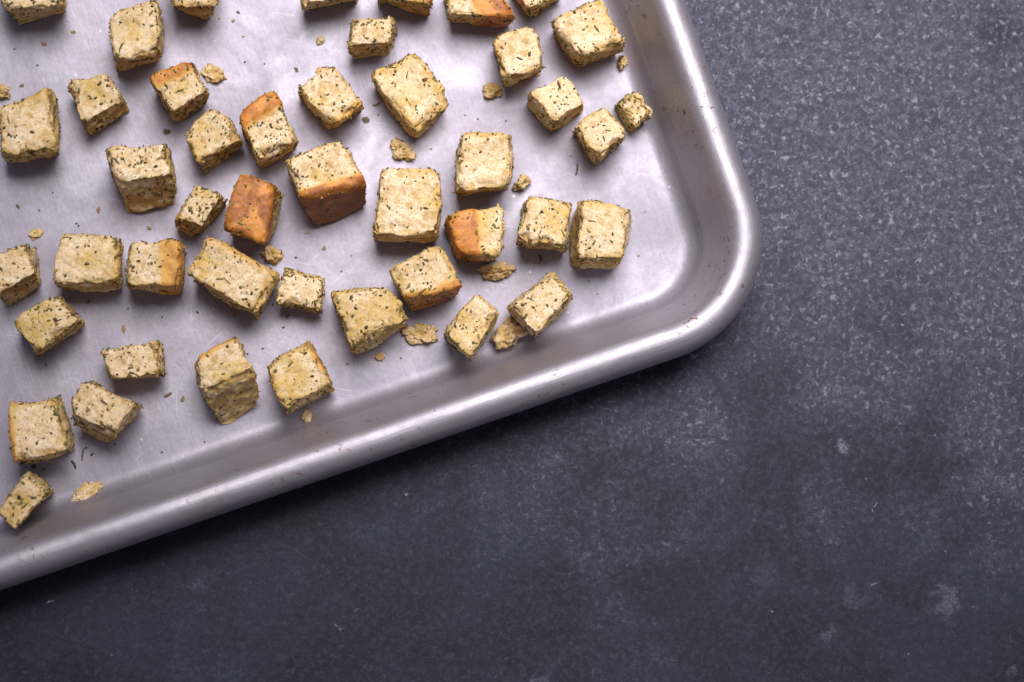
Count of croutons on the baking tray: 45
